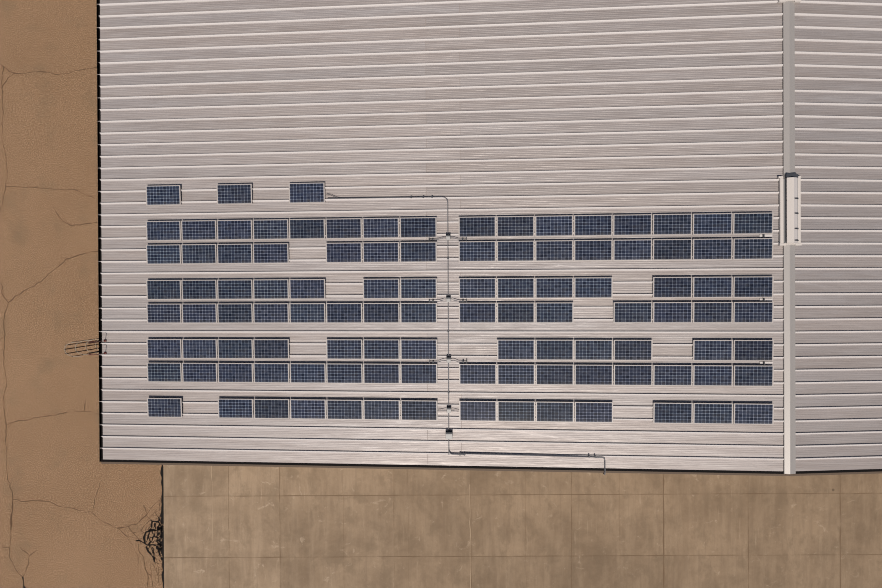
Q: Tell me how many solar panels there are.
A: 106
